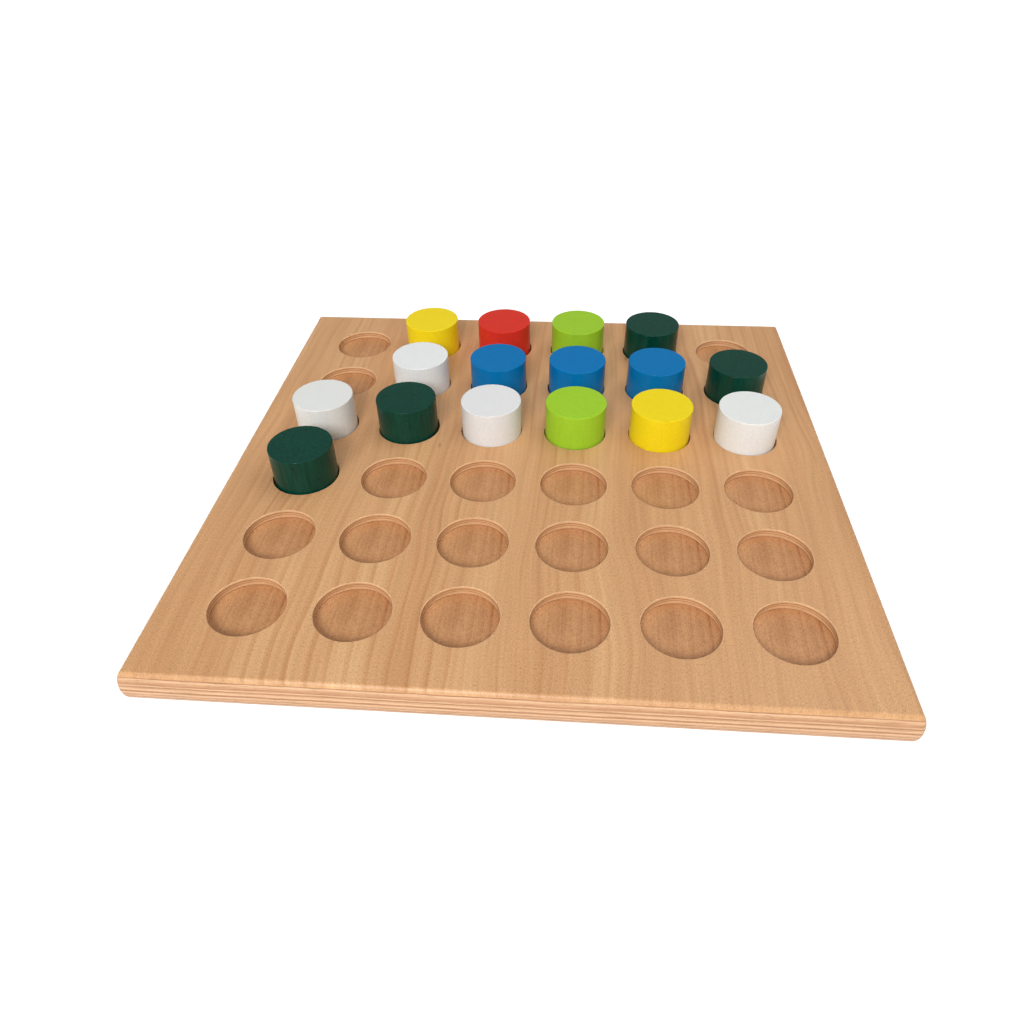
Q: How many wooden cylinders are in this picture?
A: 16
